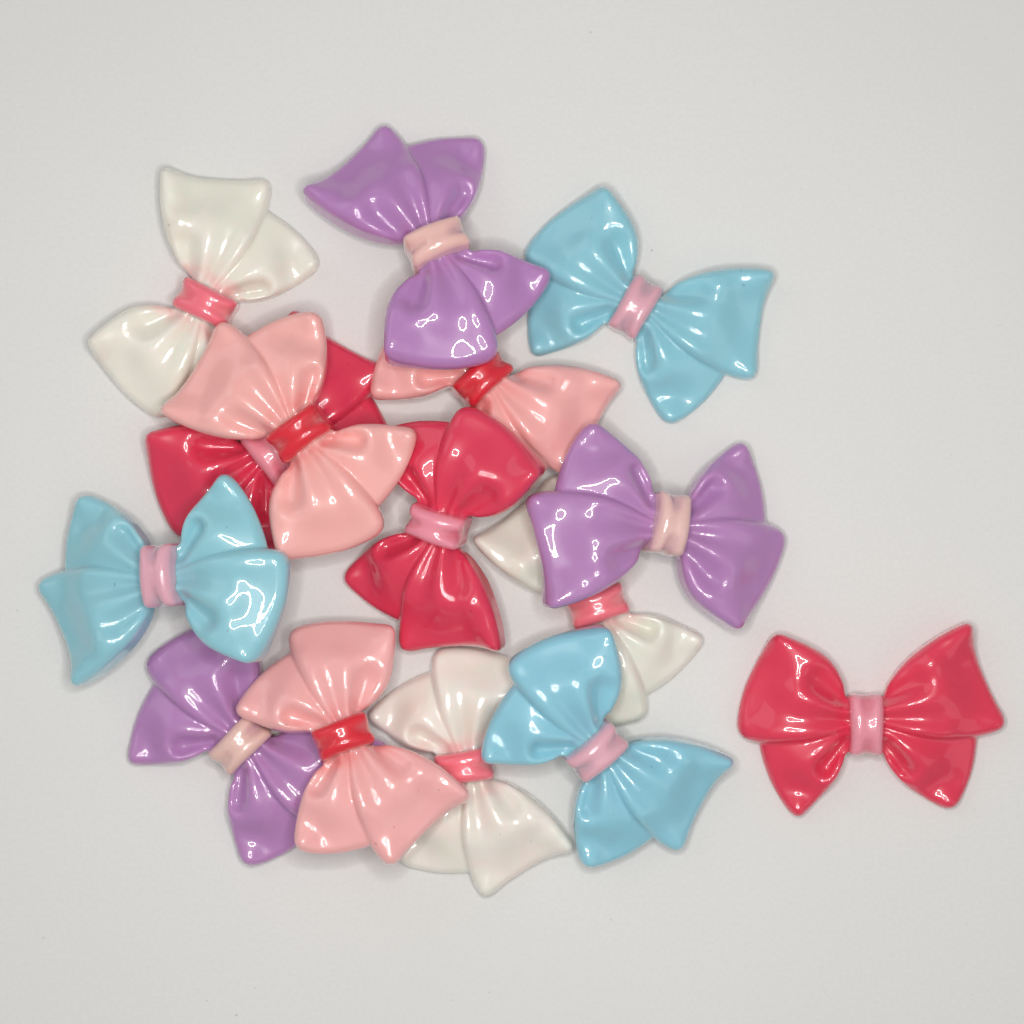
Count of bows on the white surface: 15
